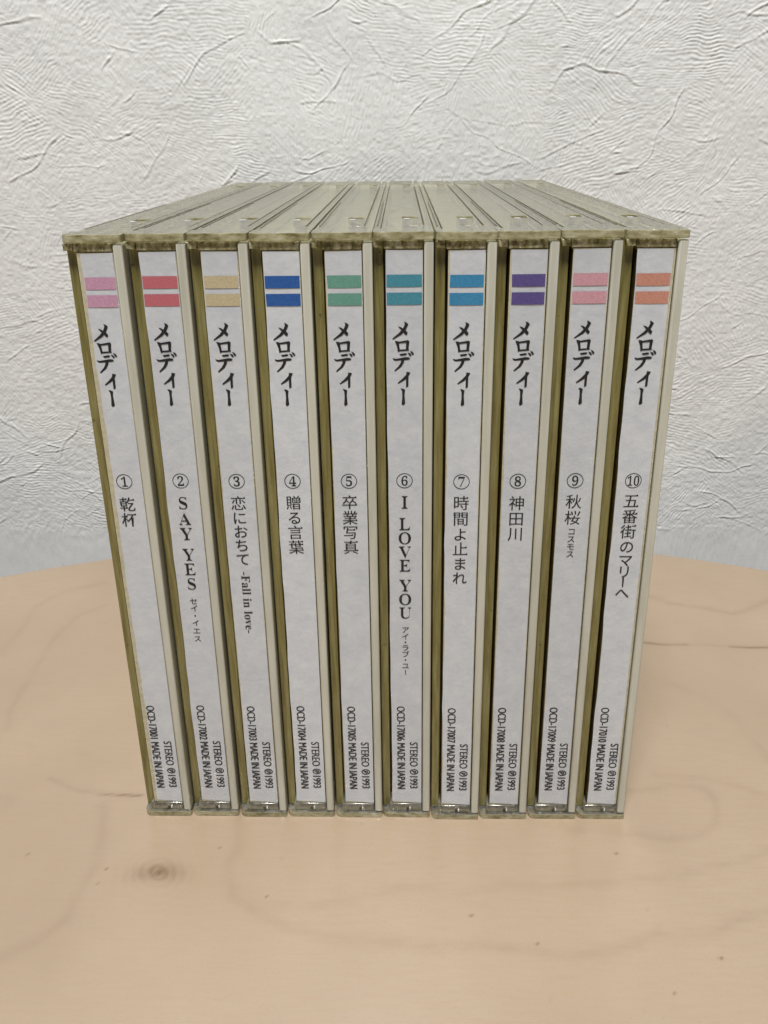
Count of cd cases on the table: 10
